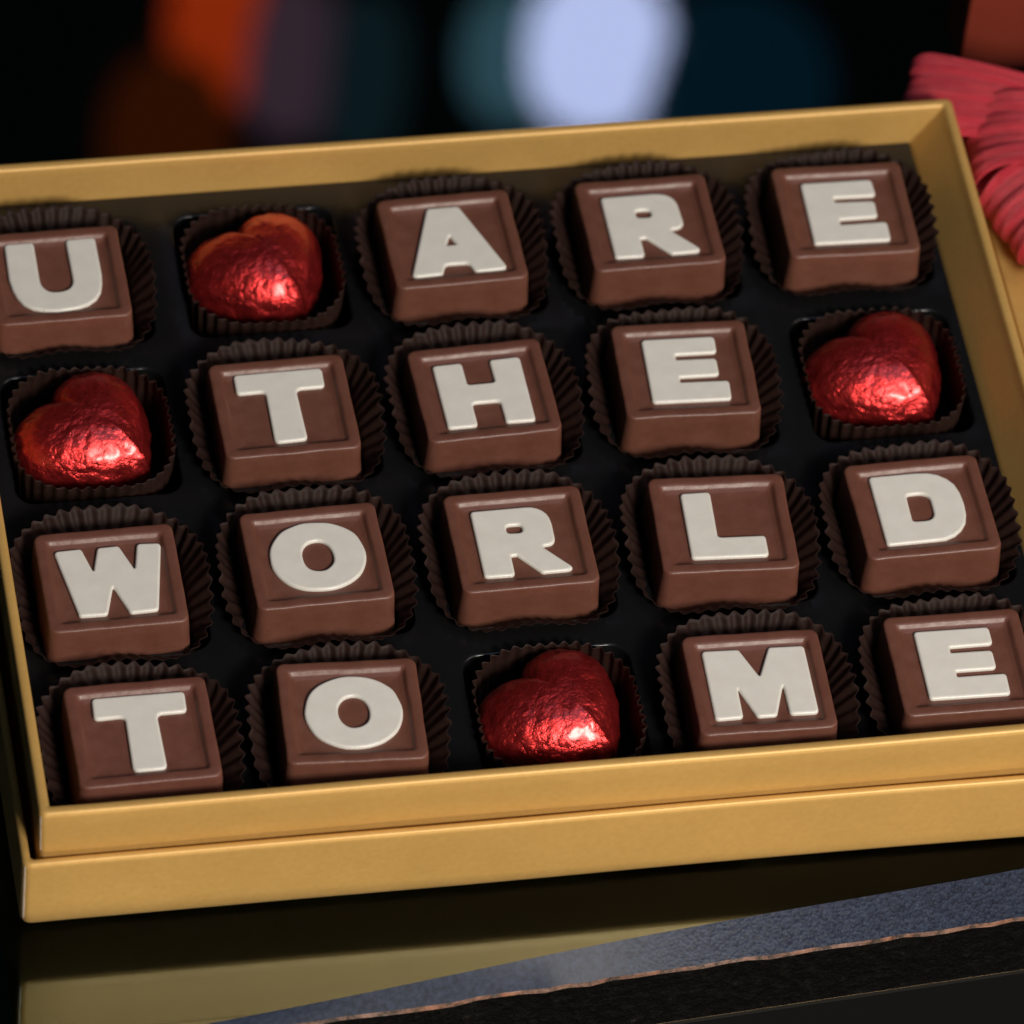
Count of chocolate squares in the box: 16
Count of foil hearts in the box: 4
